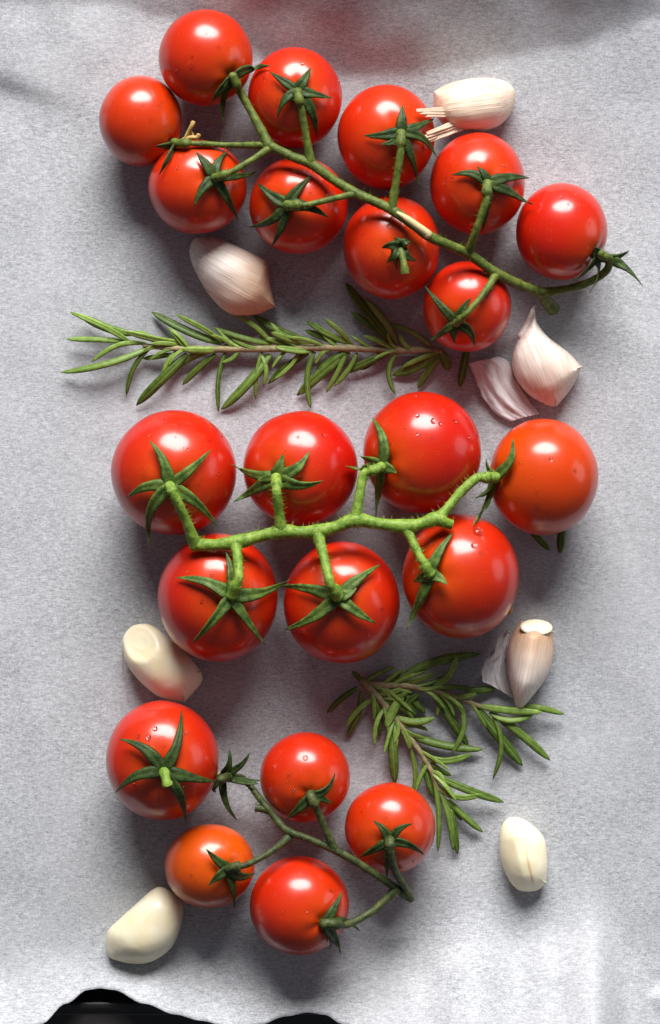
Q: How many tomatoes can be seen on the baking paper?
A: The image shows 22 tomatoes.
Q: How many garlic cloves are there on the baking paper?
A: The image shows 7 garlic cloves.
